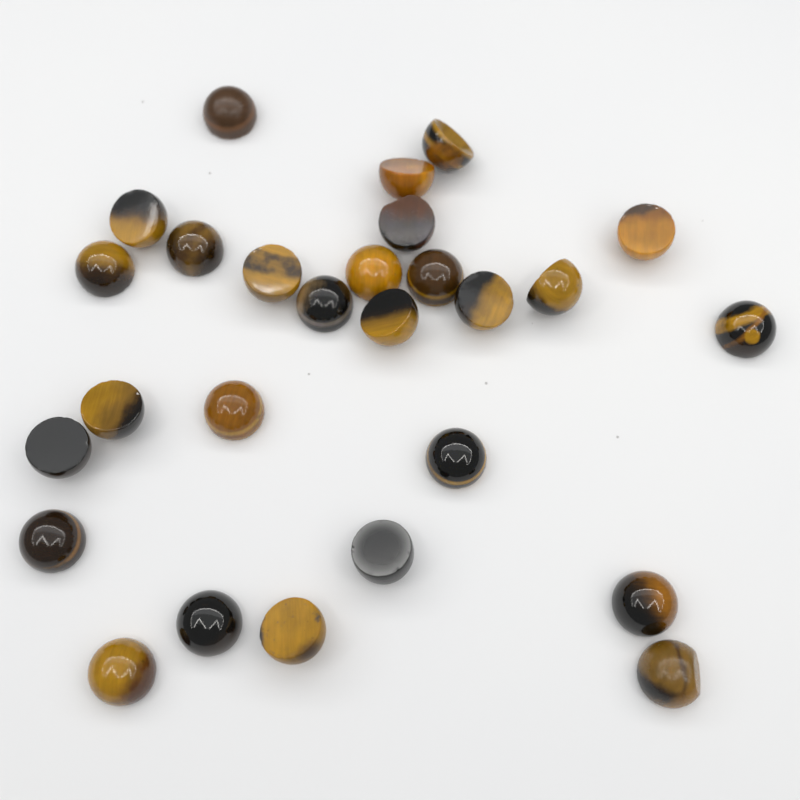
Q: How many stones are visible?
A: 27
